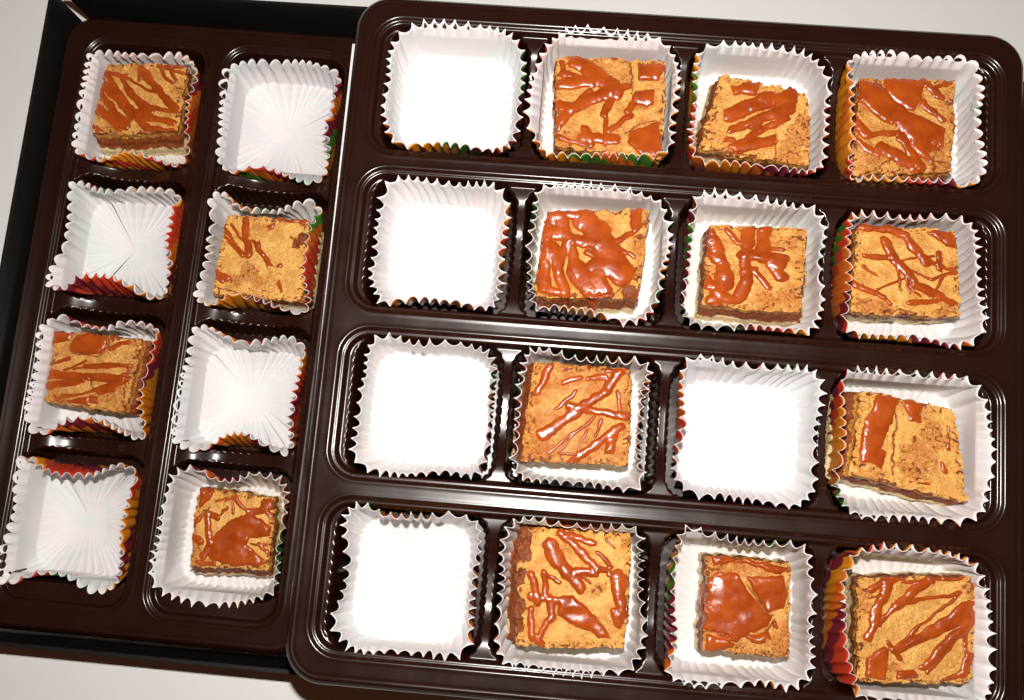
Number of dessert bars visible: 15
